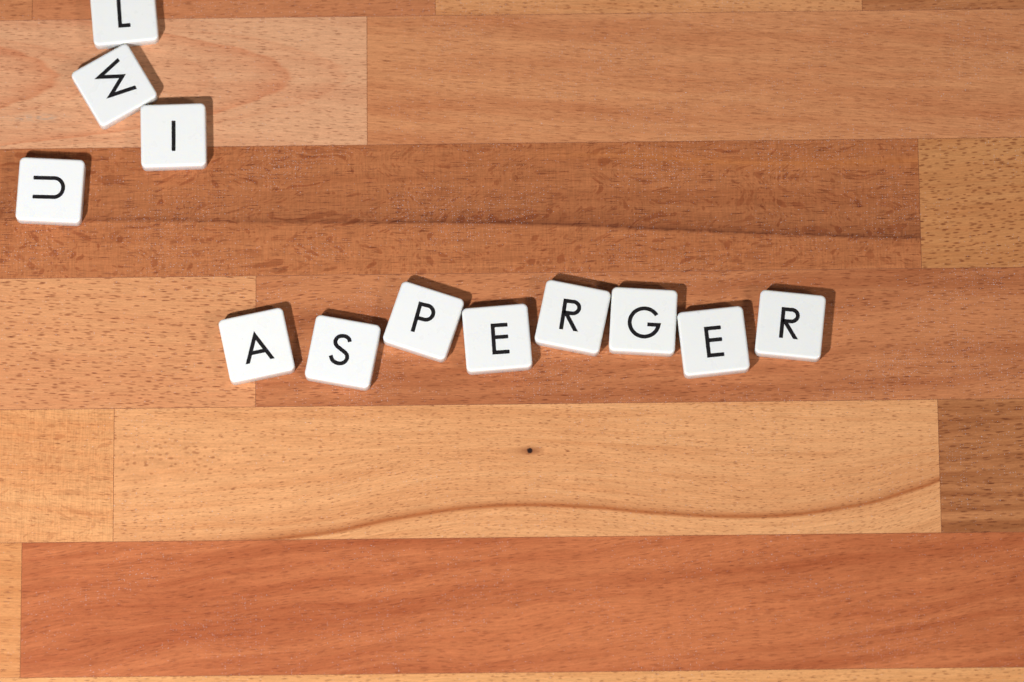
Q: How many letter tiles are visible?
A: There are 12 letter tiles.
